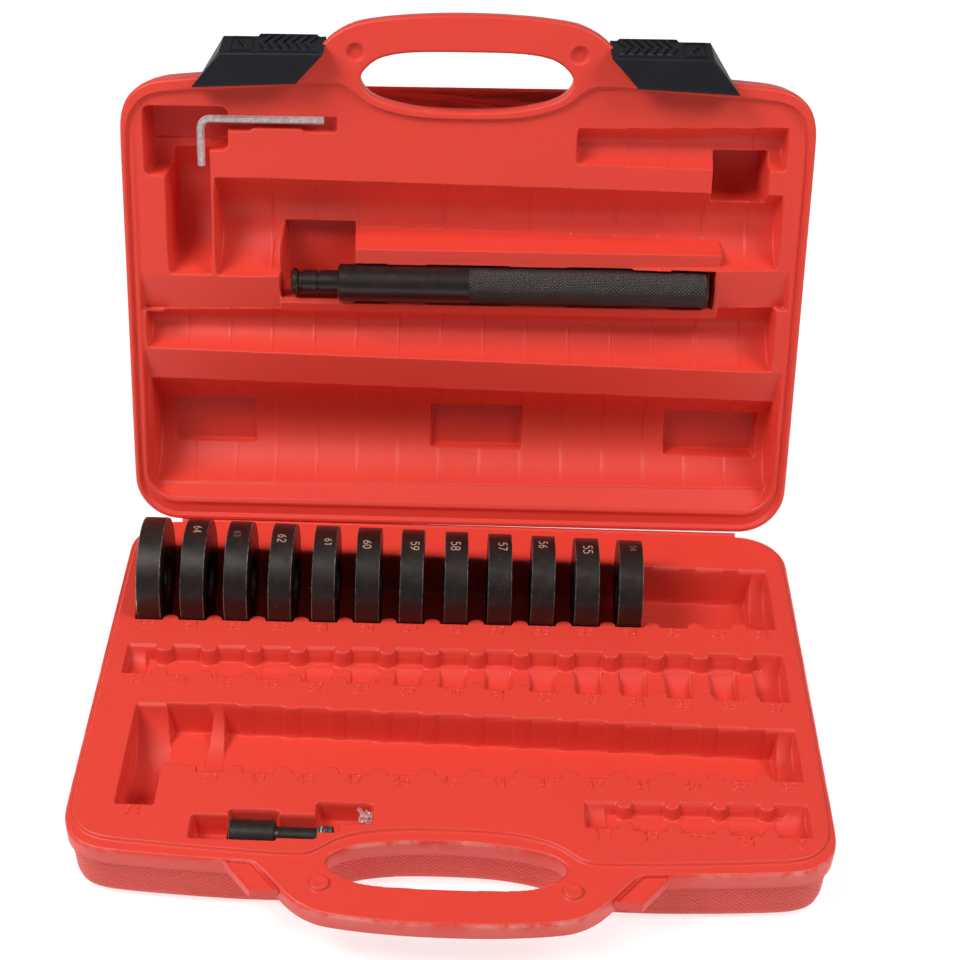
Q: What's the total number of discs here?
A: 12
